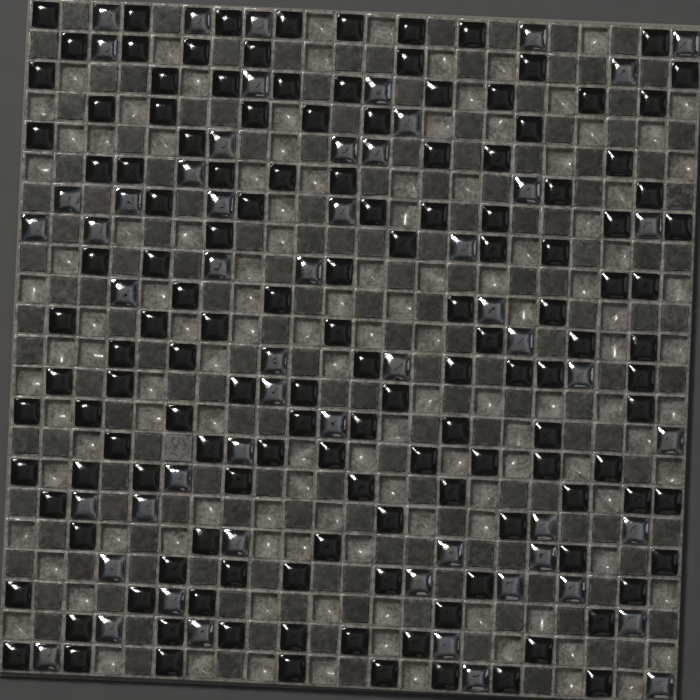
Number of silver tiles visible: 55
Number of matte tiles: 167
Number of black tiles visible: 140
